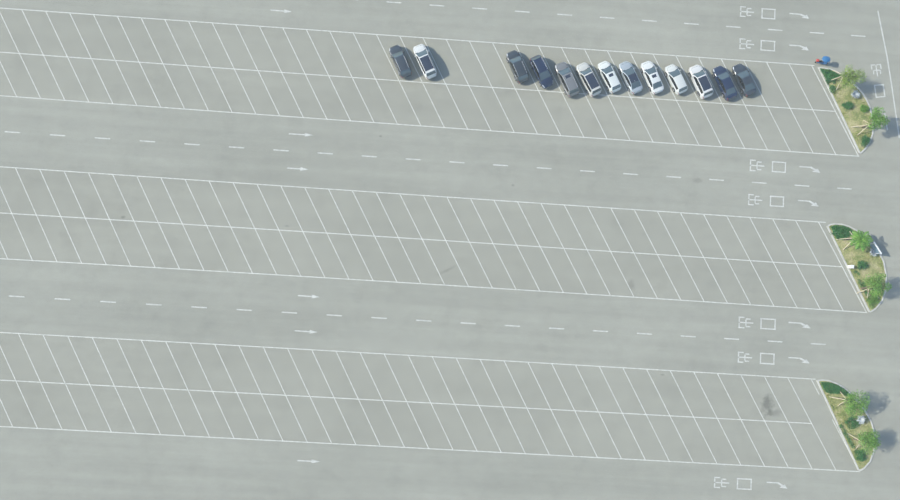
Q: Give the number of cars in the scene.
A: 13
